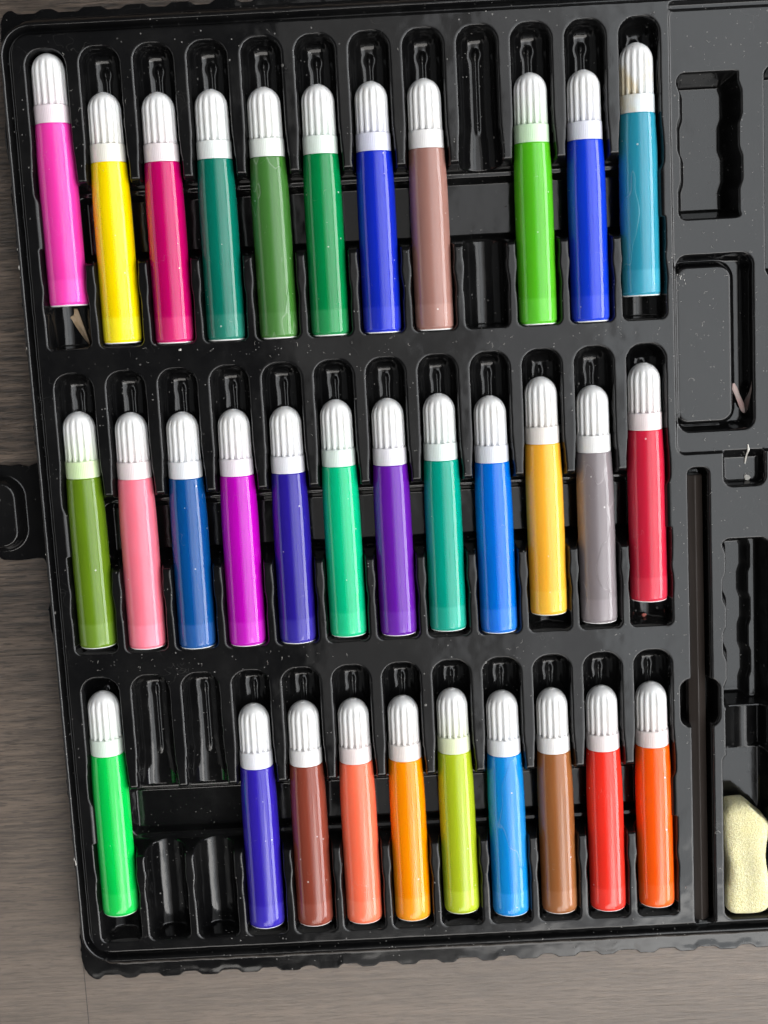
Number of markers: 33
